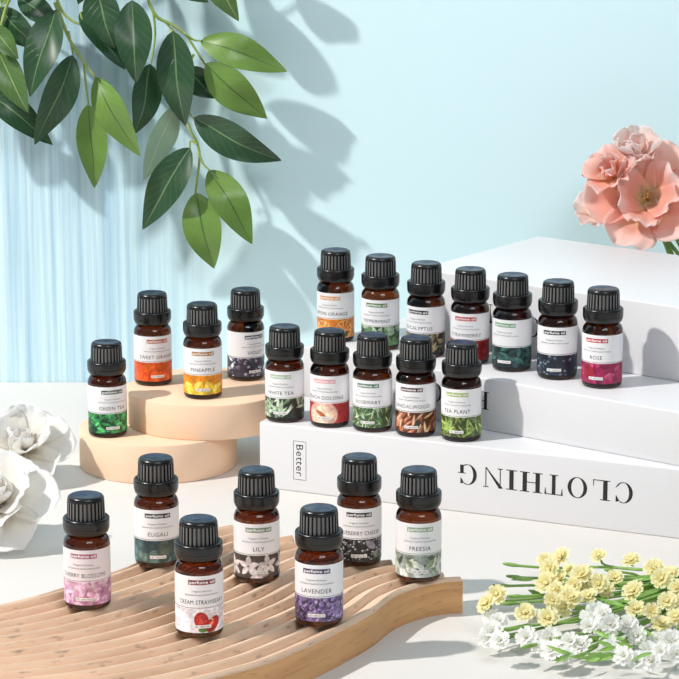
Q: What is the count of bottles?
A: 23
